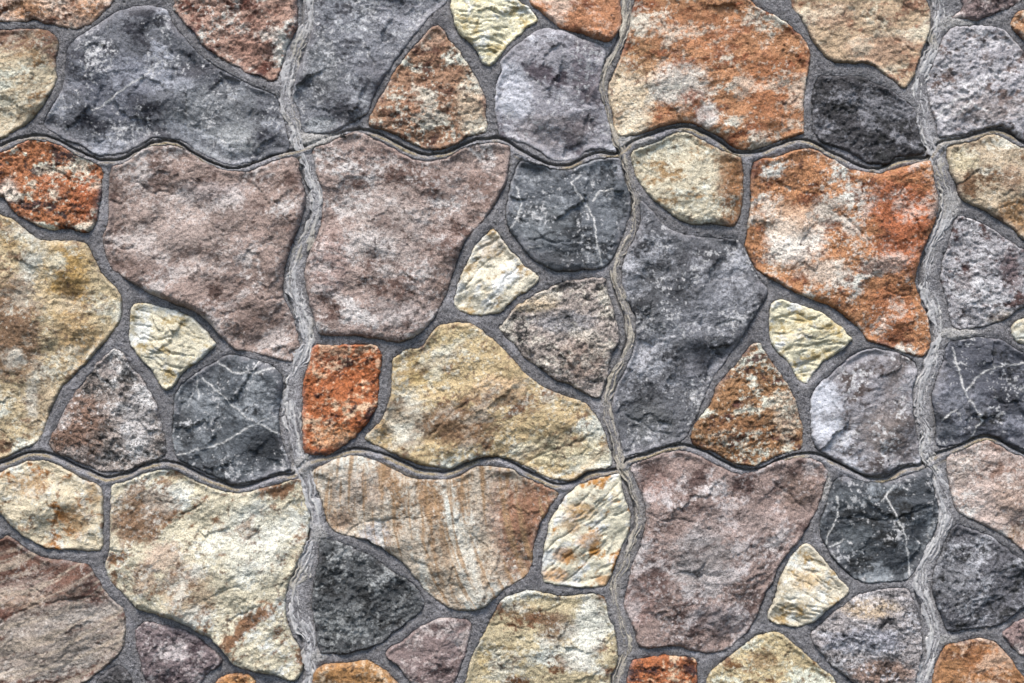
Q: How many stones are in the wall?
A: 59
